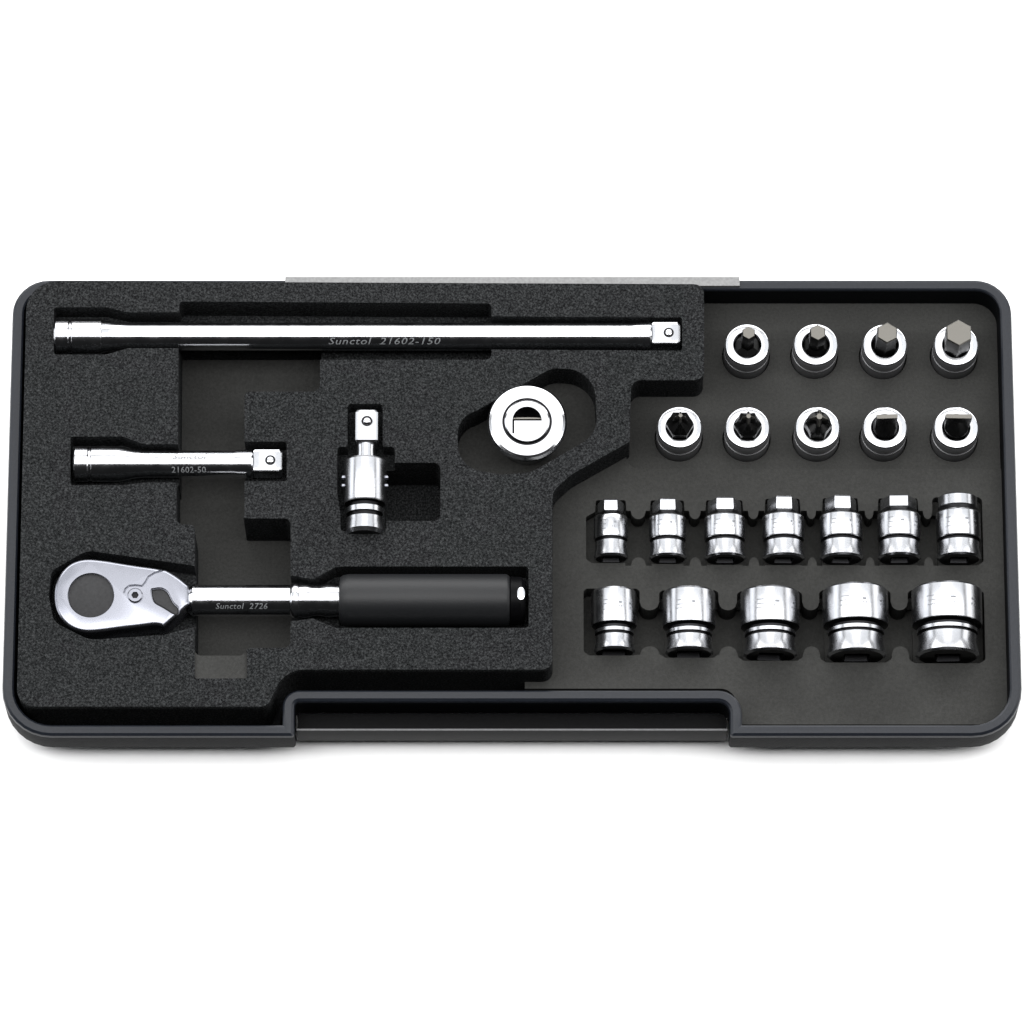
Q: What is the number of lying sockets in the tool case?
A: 12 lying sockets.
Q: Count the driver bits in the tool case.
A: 9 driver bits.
